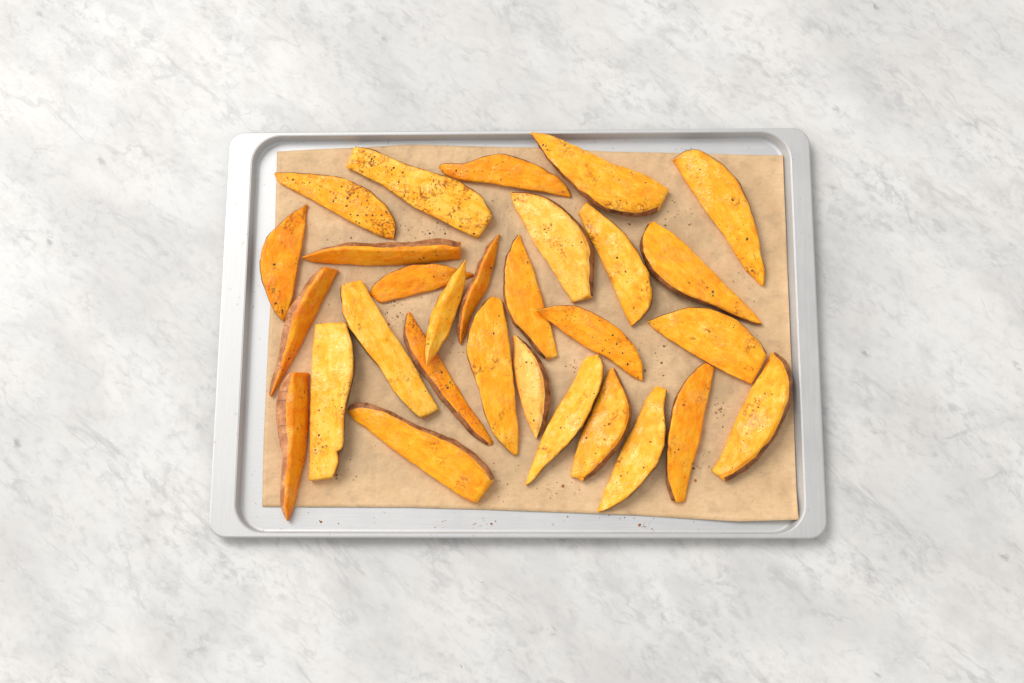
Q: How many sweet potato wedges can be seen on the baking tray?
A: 29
